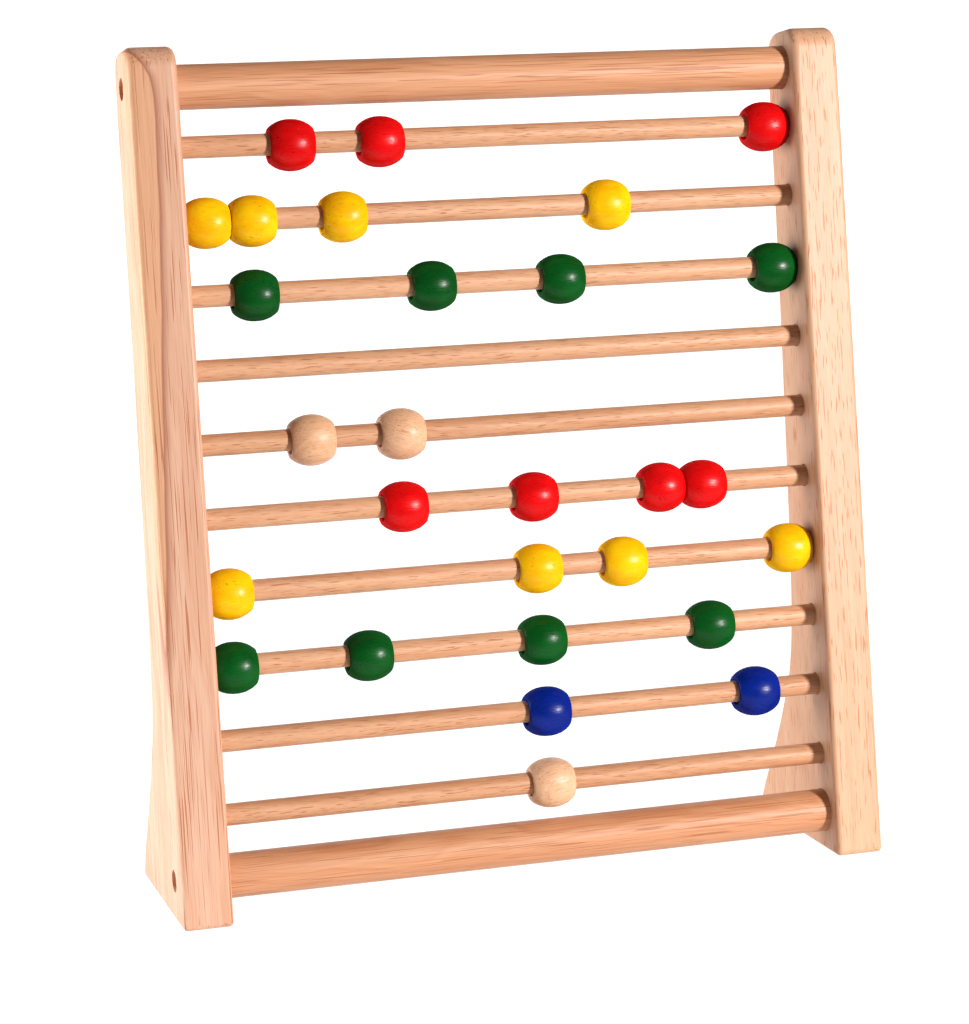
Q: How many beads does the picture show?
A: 28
